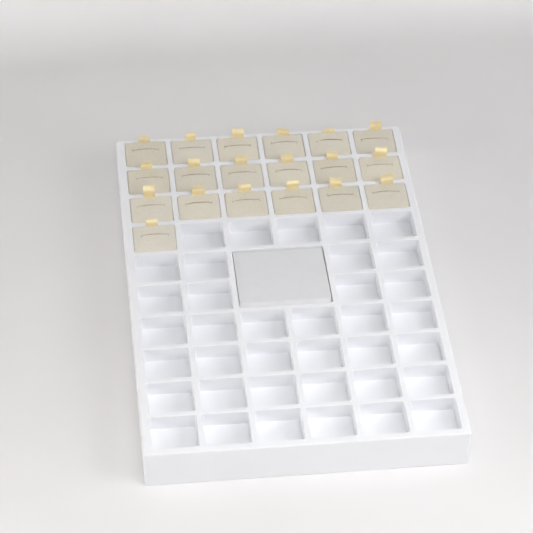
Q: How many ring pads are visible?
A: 19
